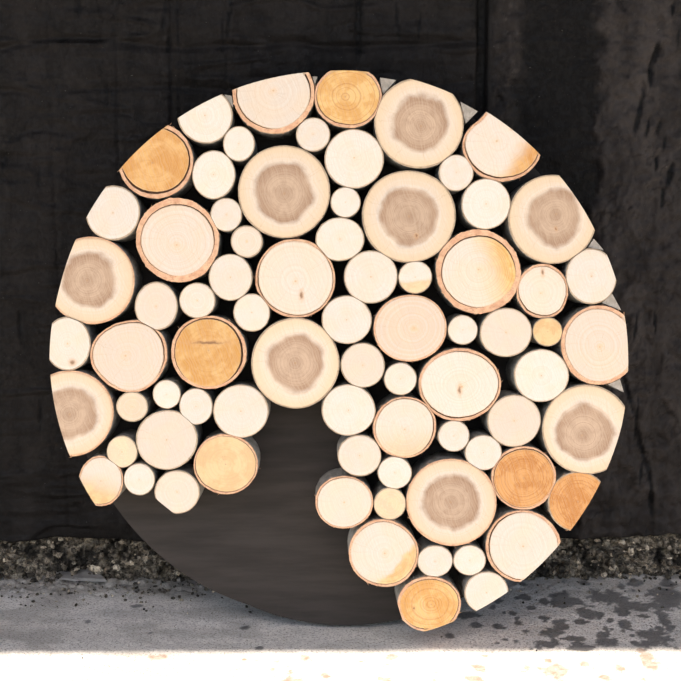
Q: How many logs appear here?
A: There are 76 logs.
